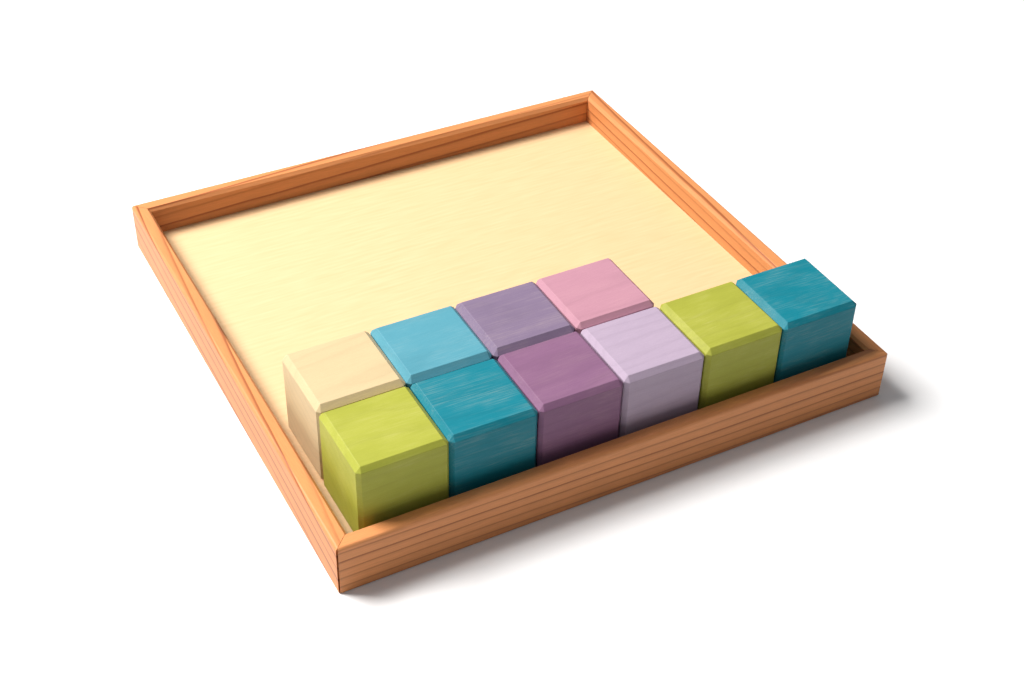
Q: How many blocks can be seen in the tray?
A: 10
